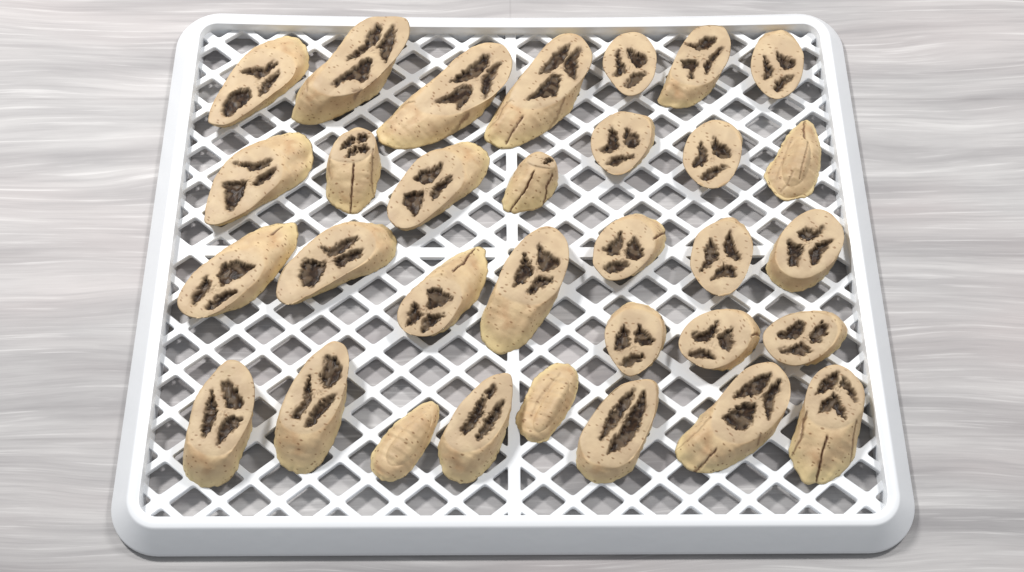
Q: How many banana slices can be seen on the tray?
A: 32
